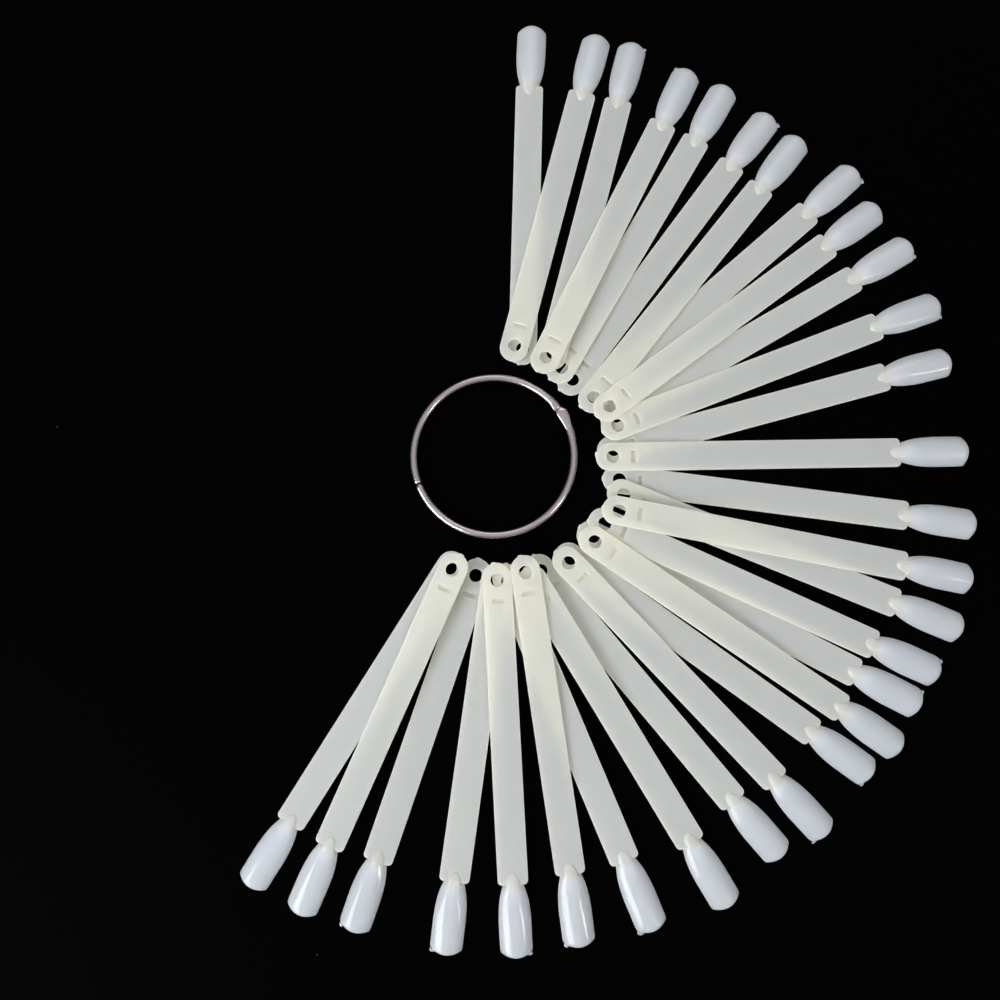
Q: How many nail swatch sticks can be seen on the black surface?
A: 30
